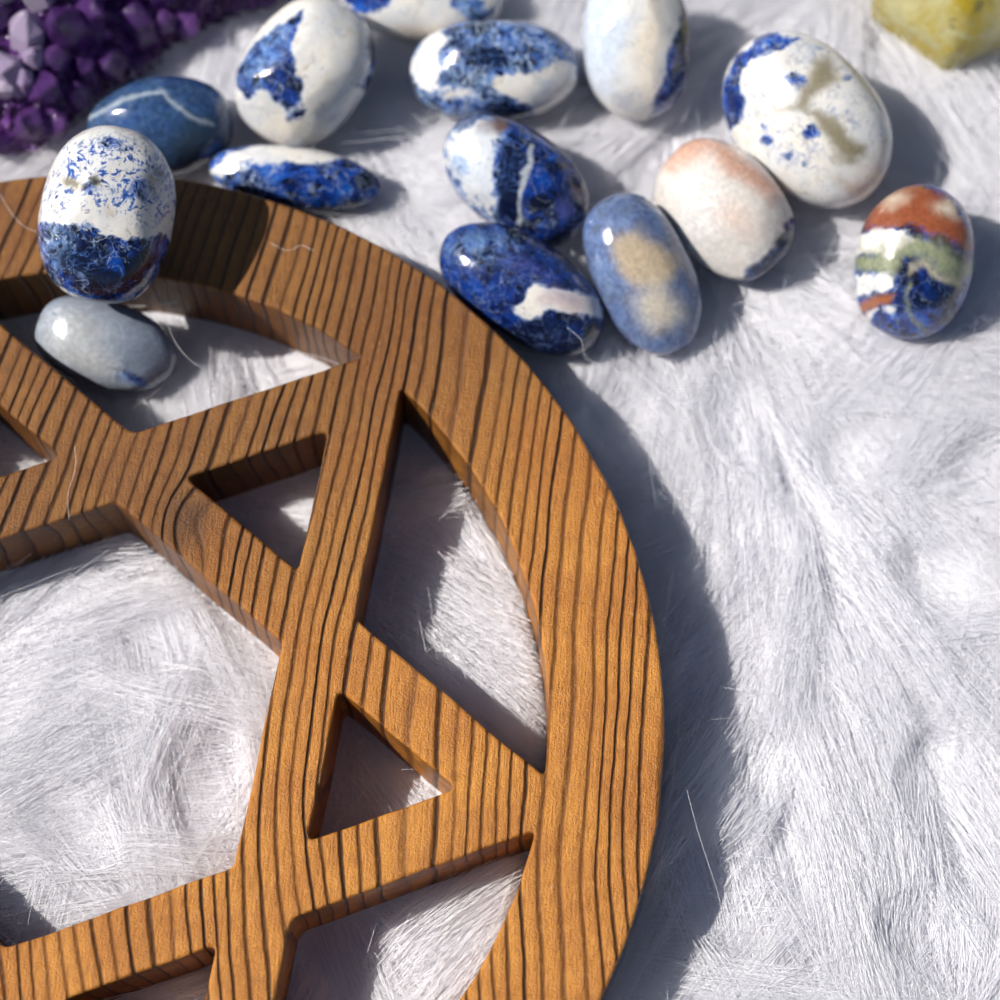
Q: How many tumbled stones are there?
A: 14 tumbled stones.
